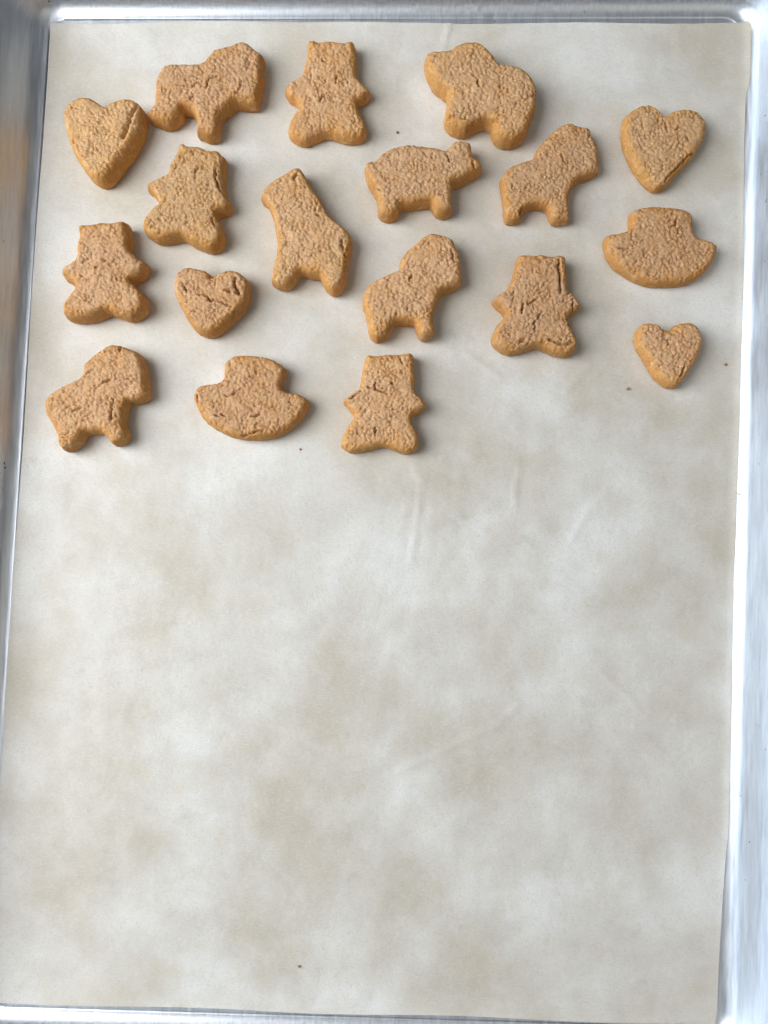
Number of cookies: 18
